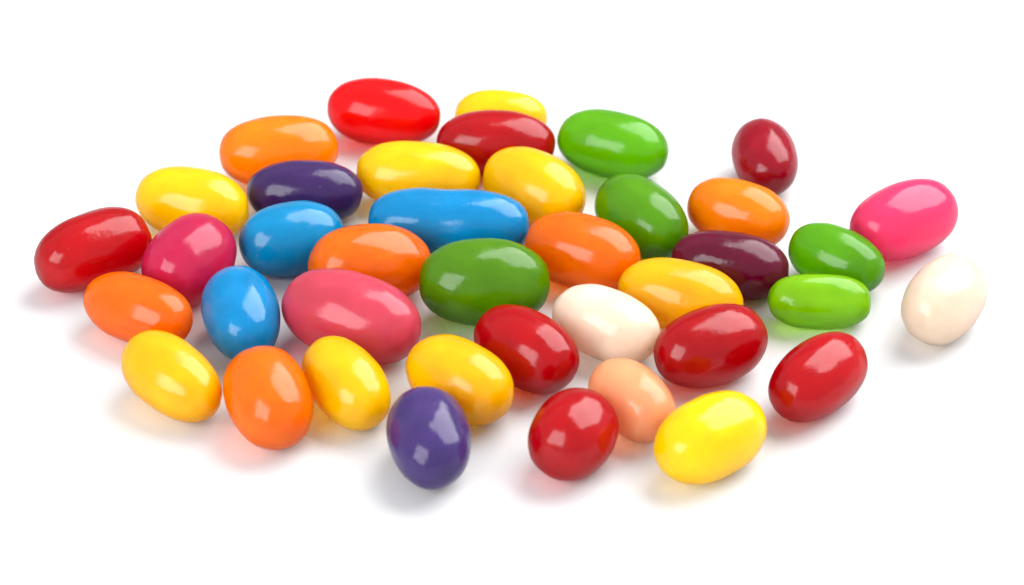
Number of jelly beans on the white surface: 40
